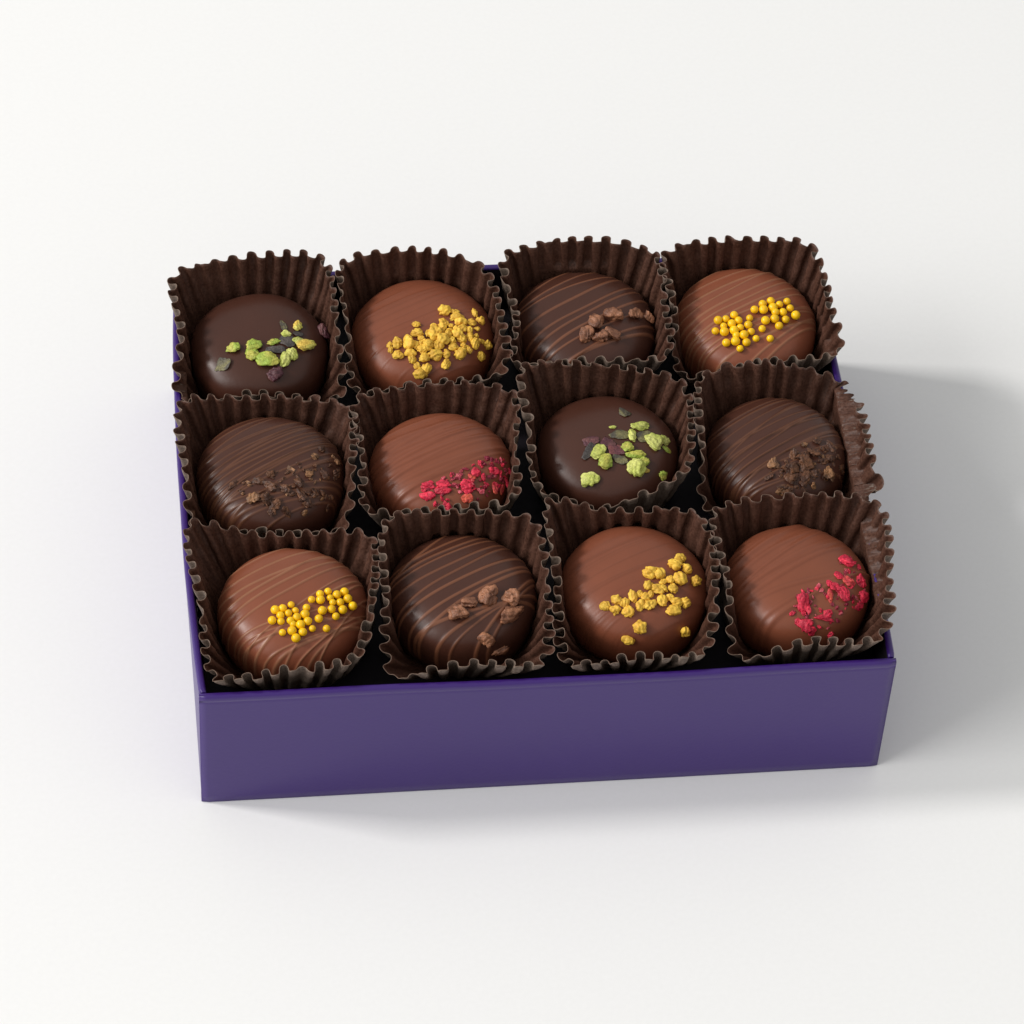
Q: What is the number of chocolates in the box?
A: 12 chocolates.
